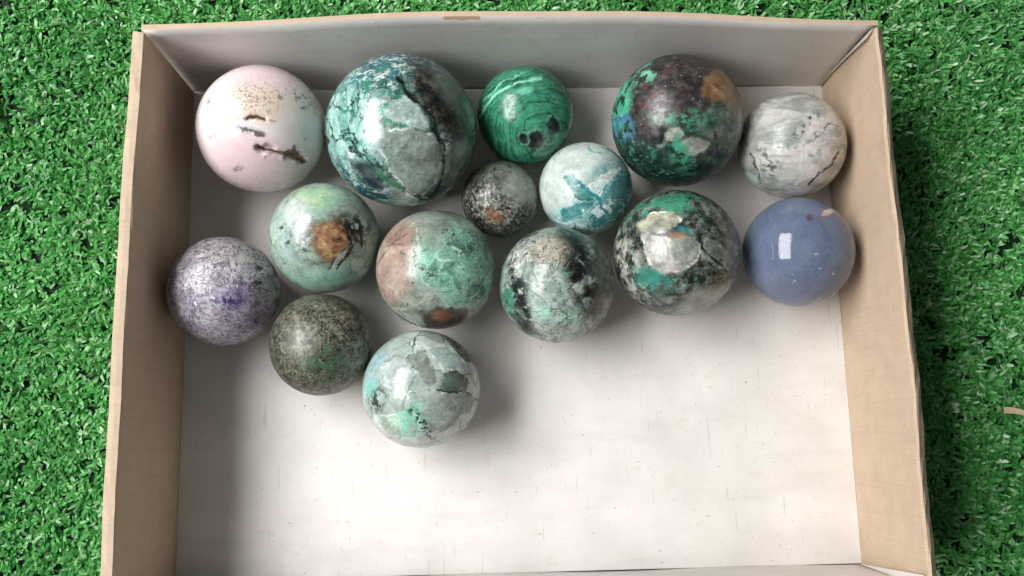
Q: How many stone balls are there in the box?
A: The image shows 15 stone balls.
